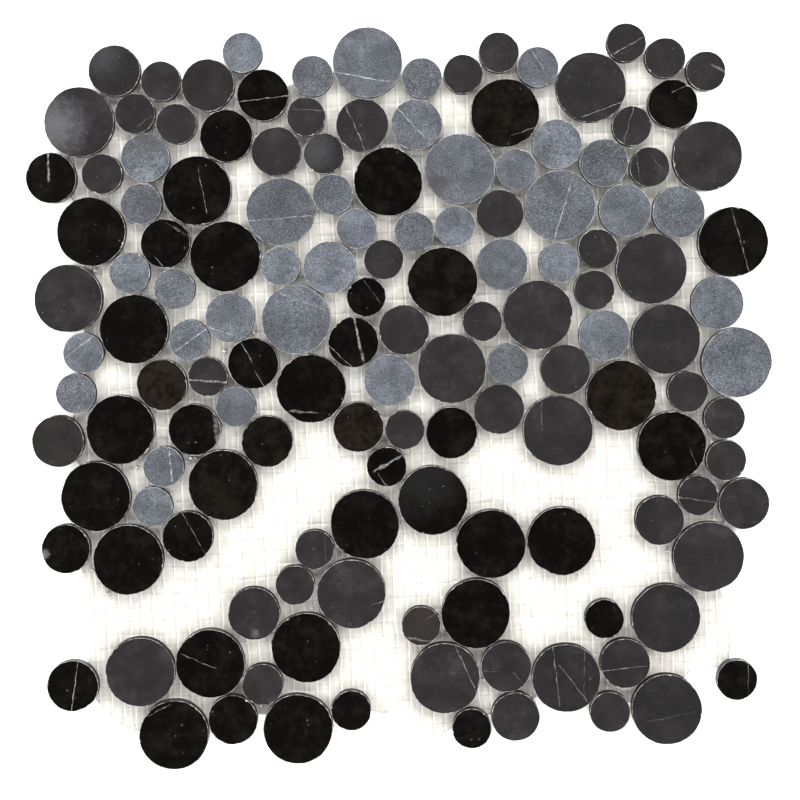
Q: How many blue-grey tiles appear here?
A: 39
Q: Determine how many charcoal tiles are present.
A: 59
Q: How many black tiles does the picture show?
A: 46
